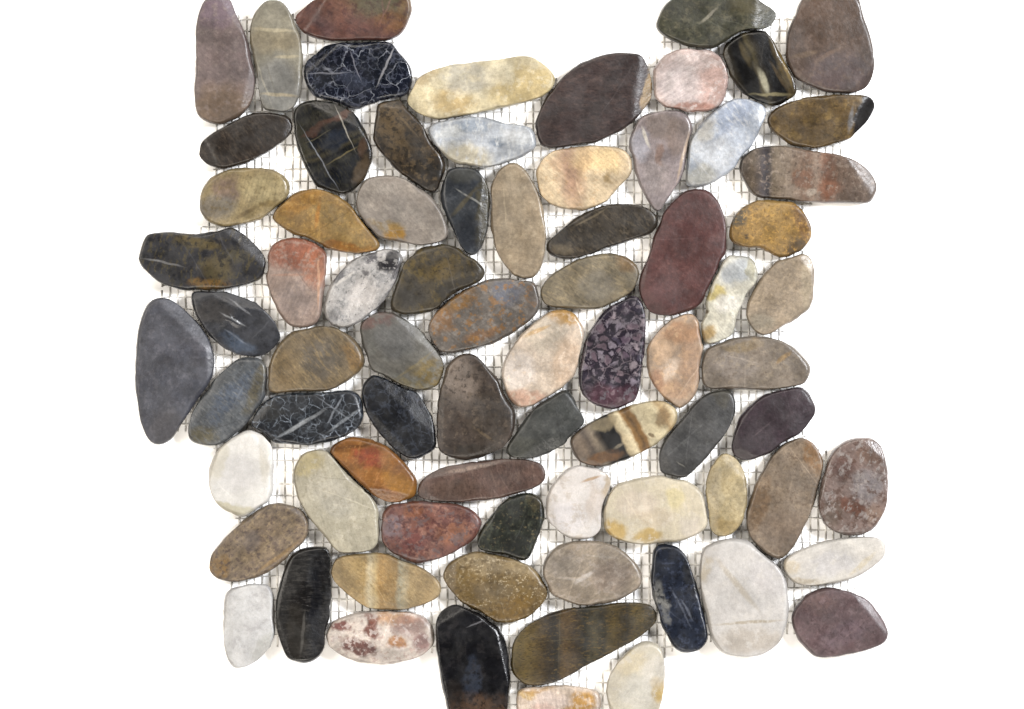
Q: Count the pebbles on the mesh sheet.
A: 77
